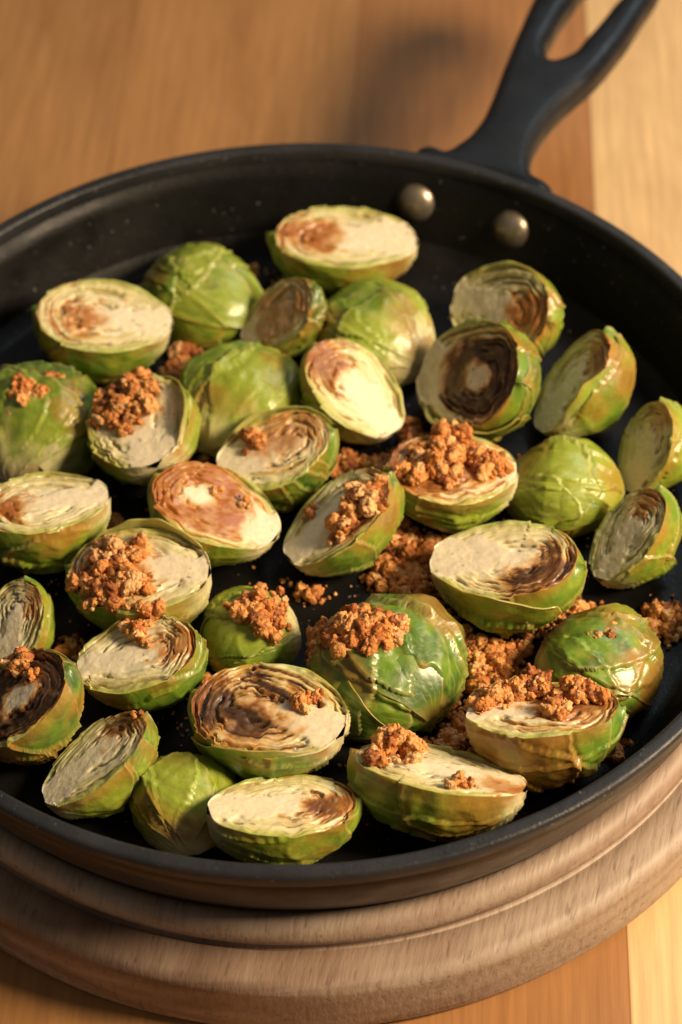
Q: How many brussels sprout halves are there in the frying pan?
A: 34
